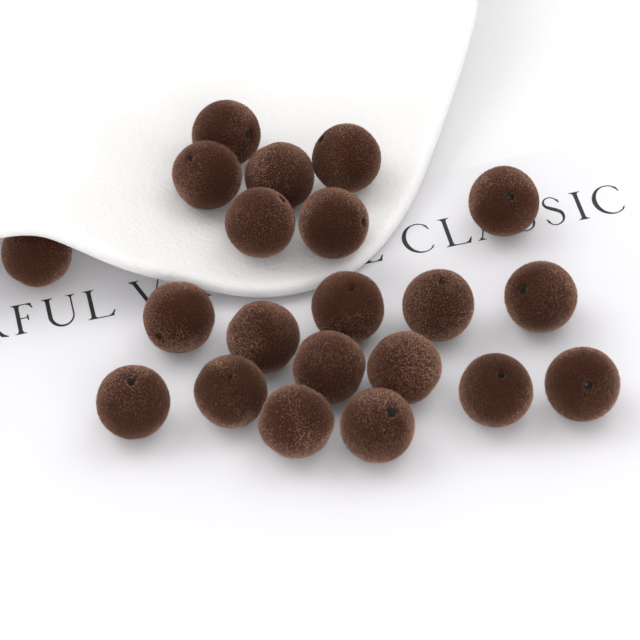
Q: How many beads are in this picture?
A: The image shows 21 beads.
